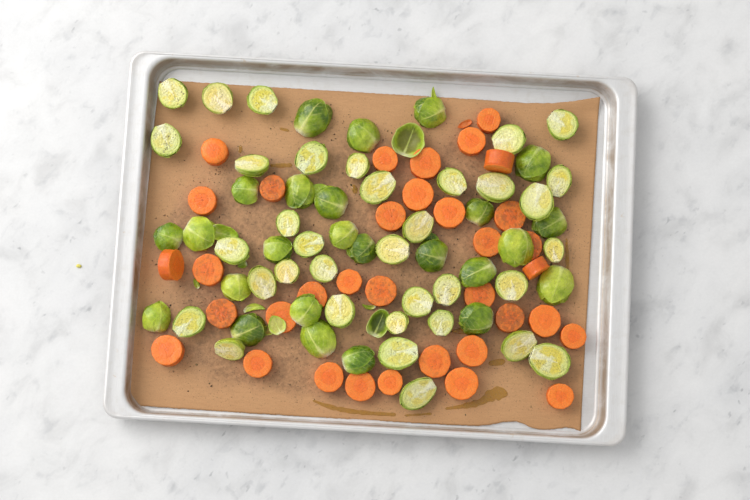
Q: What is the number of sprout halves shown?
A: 60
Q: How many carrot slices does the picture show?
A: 35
